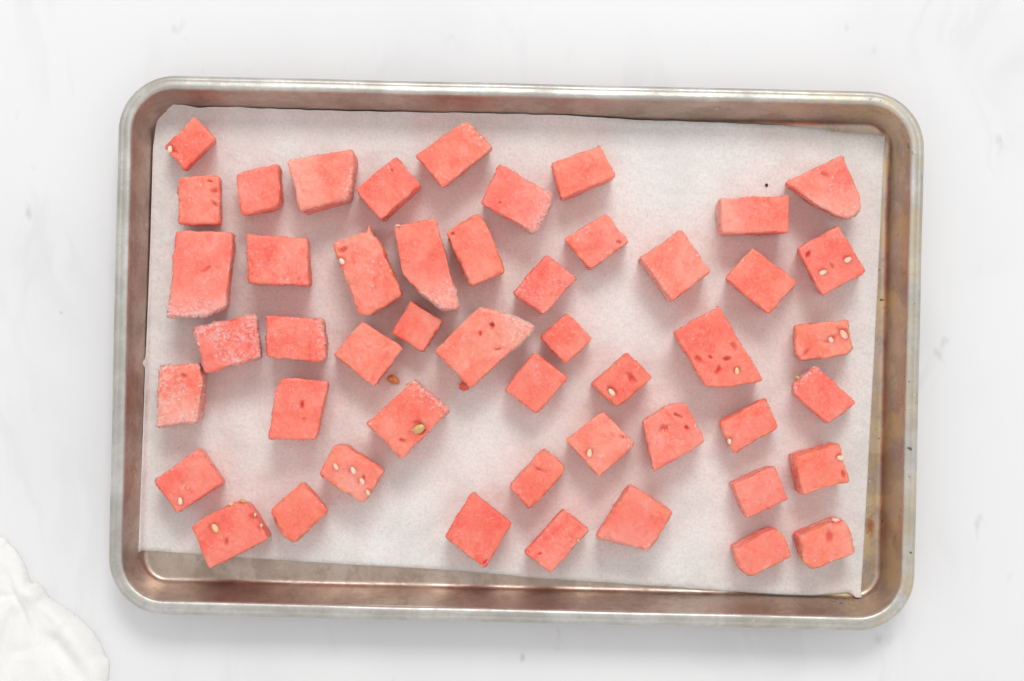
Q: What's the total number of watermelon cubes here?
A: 49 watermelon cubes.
